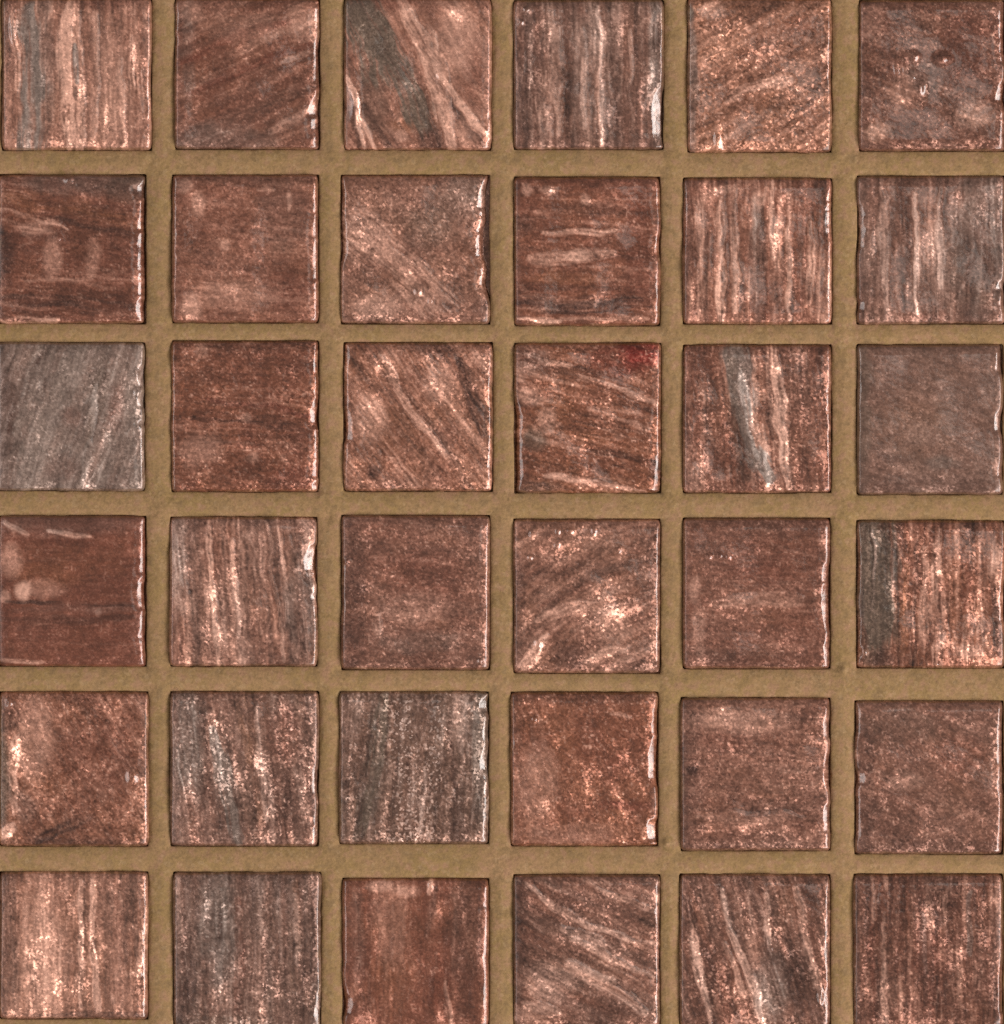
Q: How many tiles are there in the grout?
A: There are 36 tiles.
